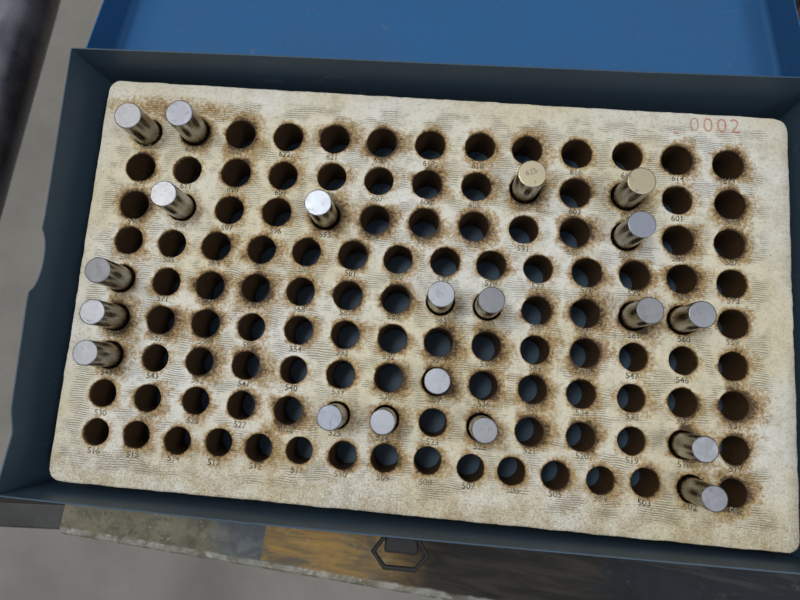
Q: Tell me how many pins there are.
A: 20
